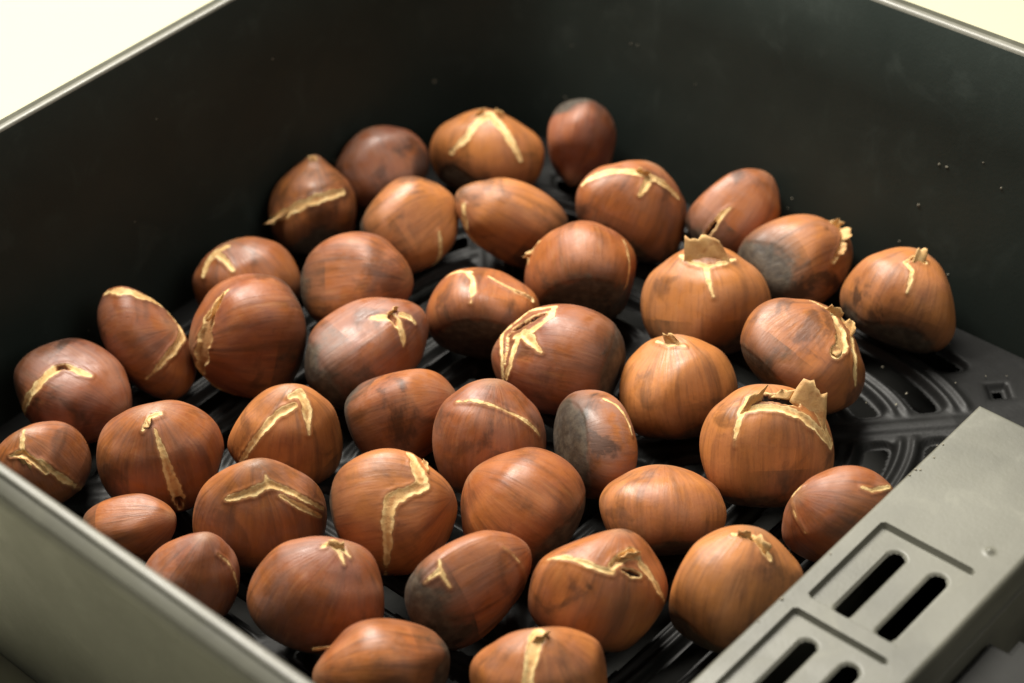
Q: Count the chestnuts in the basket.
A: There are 42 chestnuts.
